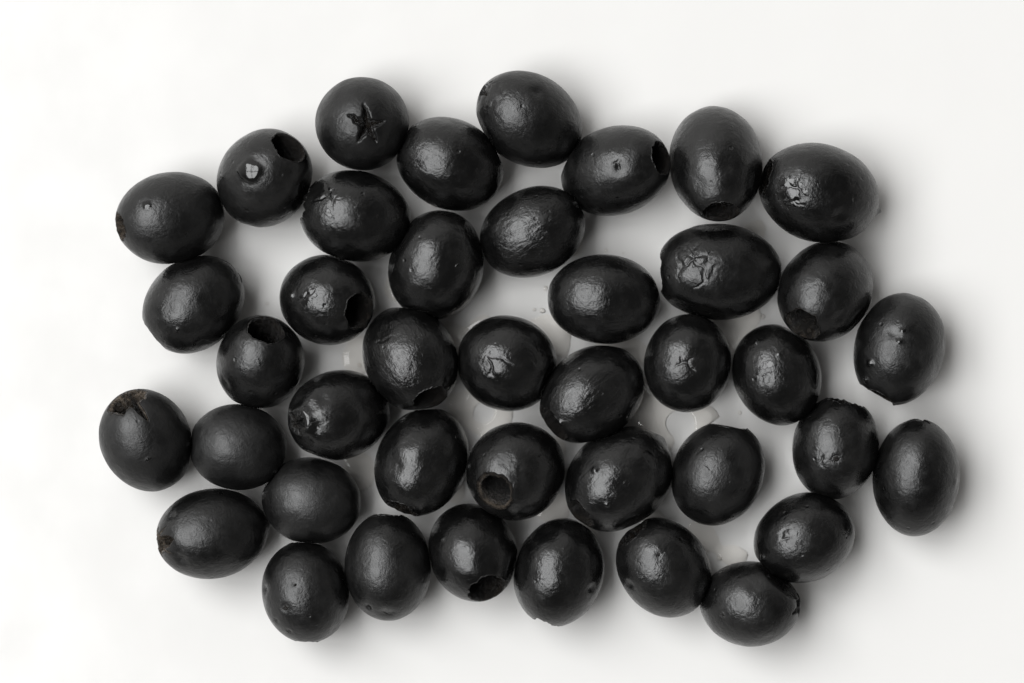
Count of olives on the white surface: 41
